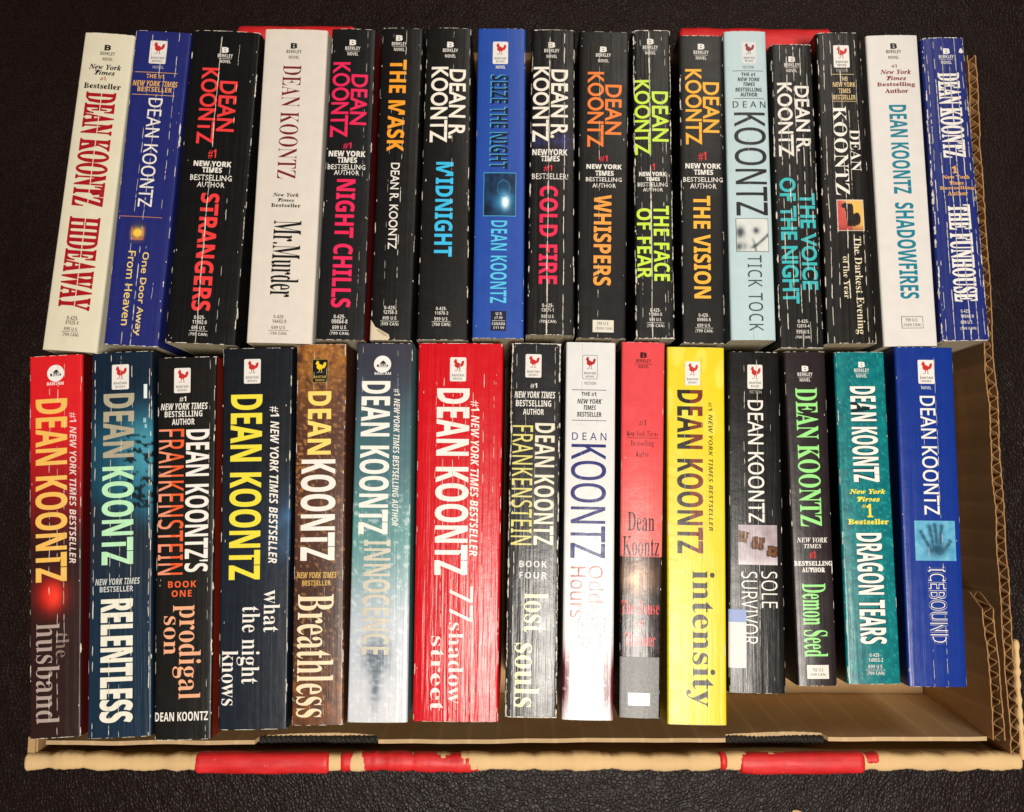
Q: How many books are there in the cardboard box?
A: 32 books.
